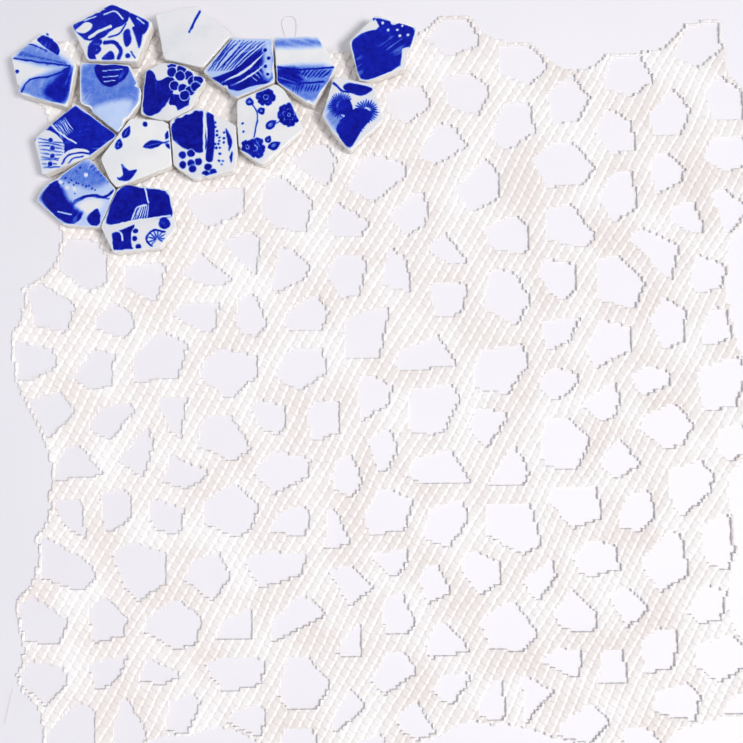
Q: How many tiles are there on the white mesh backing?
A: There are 15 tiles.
